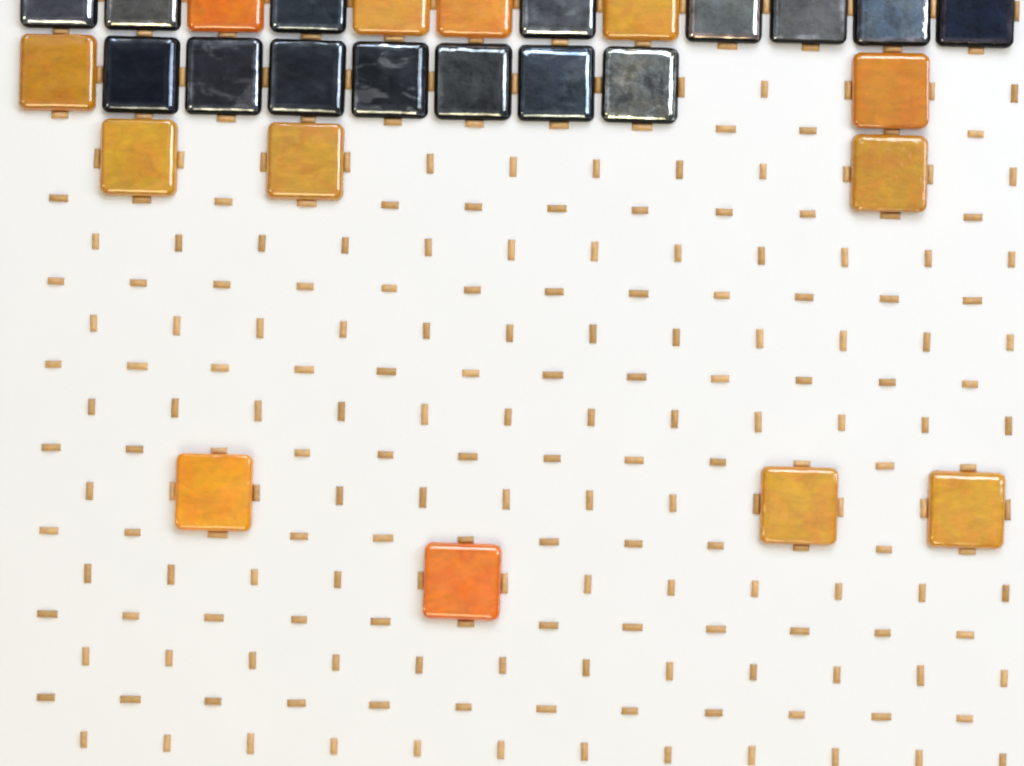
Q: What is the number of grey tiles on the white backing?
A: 15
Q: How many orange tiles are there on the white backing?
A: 13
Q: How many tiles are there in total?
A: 28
